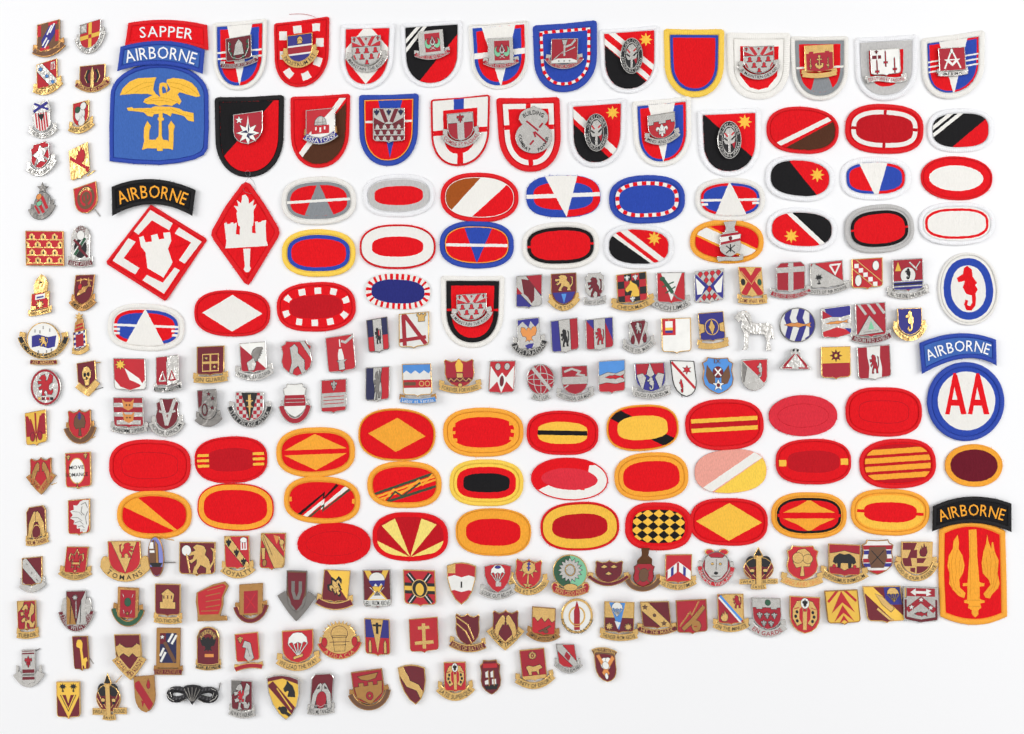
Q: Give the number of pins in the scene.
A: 162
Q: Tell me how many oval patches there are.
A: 55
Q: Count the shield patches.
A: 21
